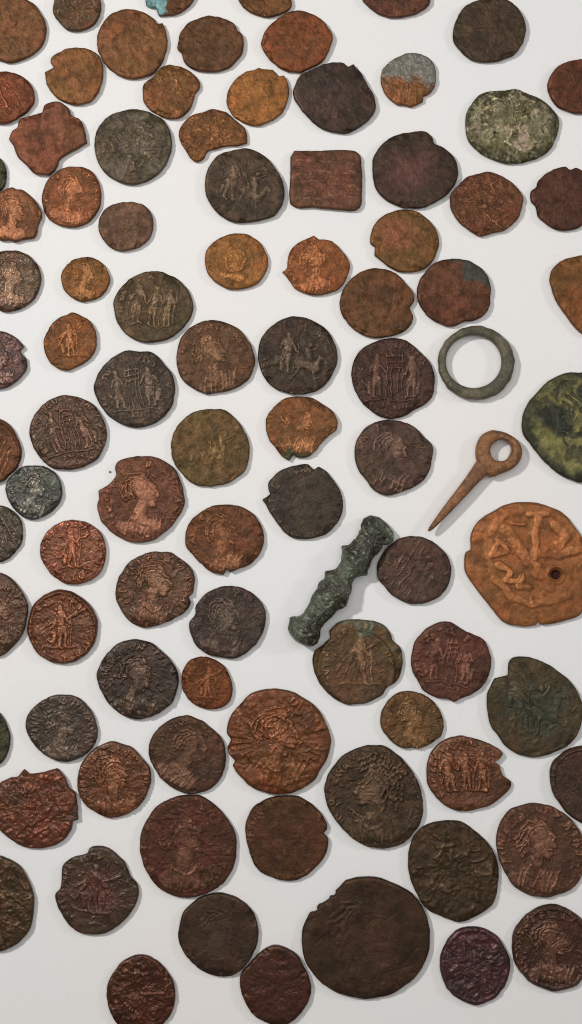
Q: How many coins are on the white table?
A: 89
